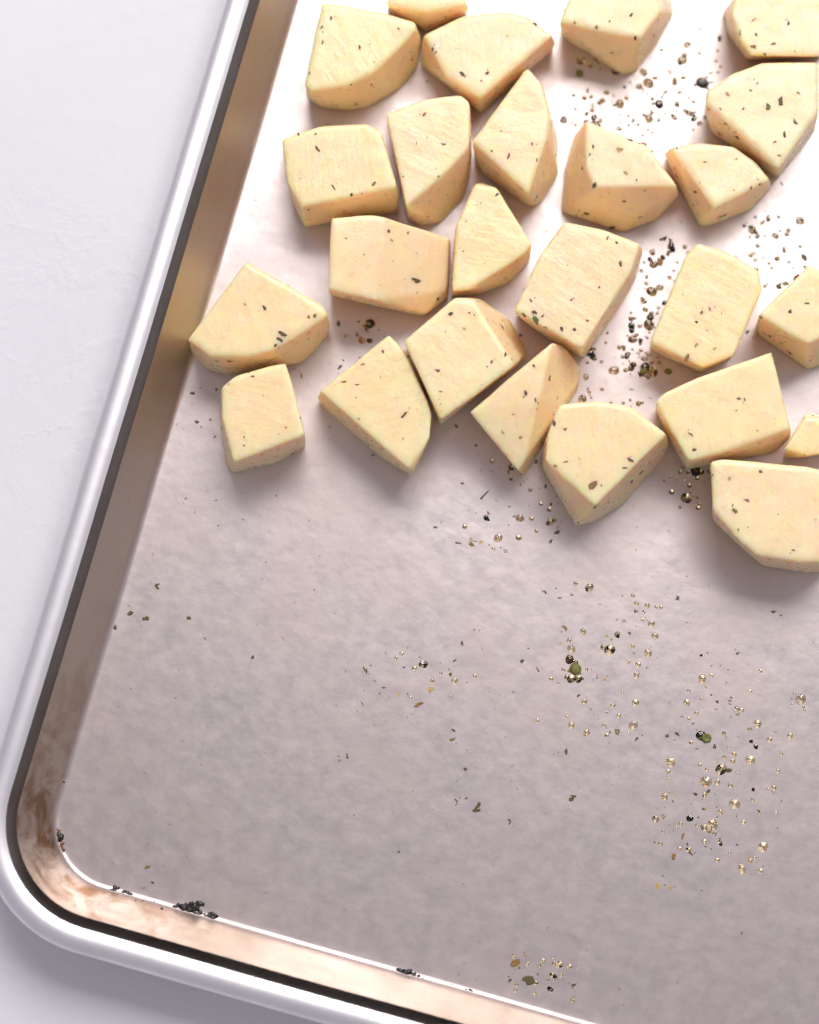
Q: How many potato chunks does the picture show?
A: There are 25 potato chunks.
